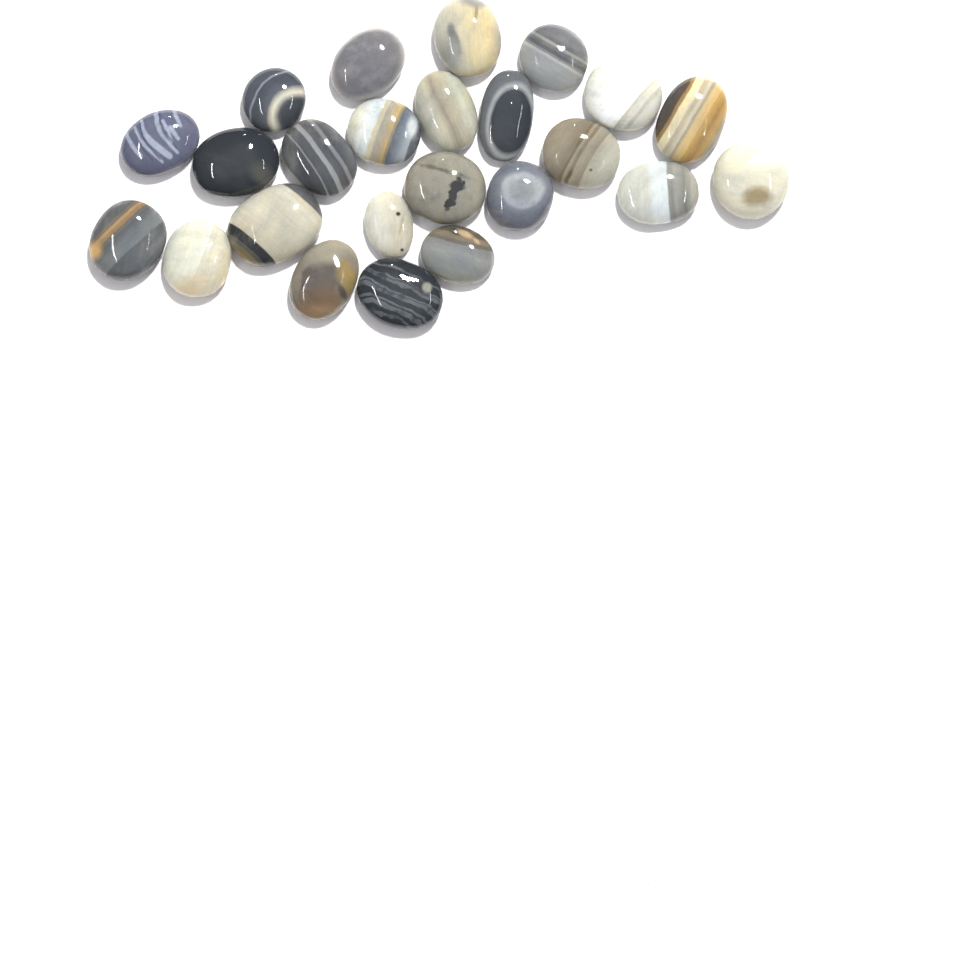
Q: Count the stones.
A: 24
